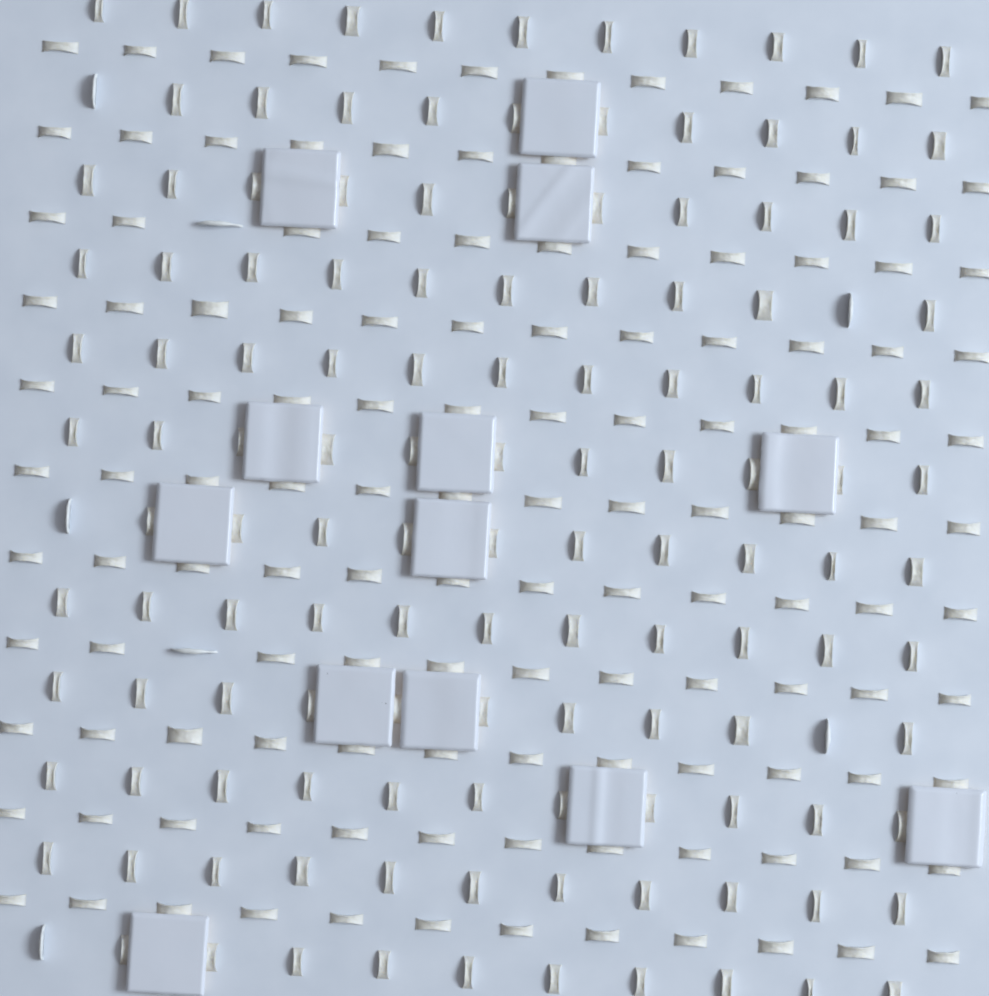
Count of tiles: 13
